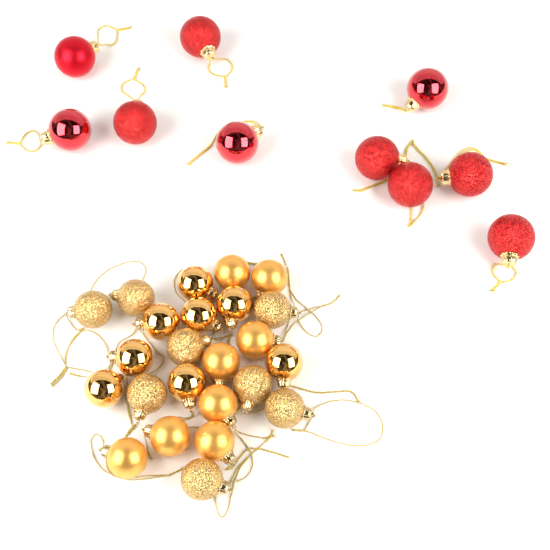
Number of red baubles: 10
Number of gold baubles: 24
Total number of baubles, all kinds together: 34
